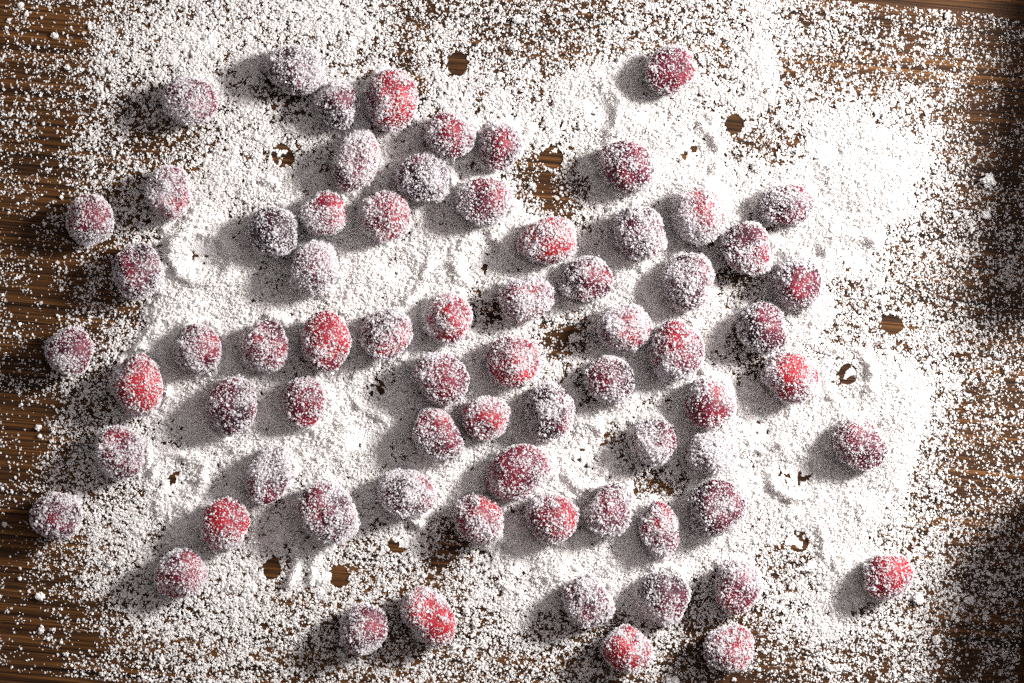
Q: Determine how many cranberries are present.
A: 71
